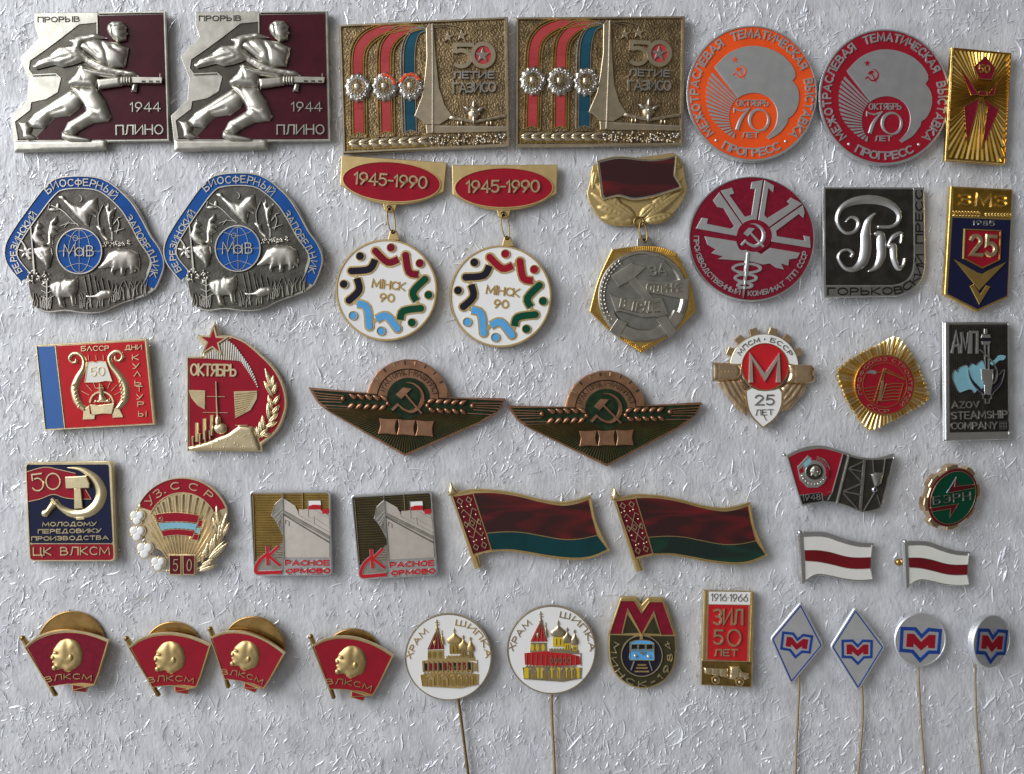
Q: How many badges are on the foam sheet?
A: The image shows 44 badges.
